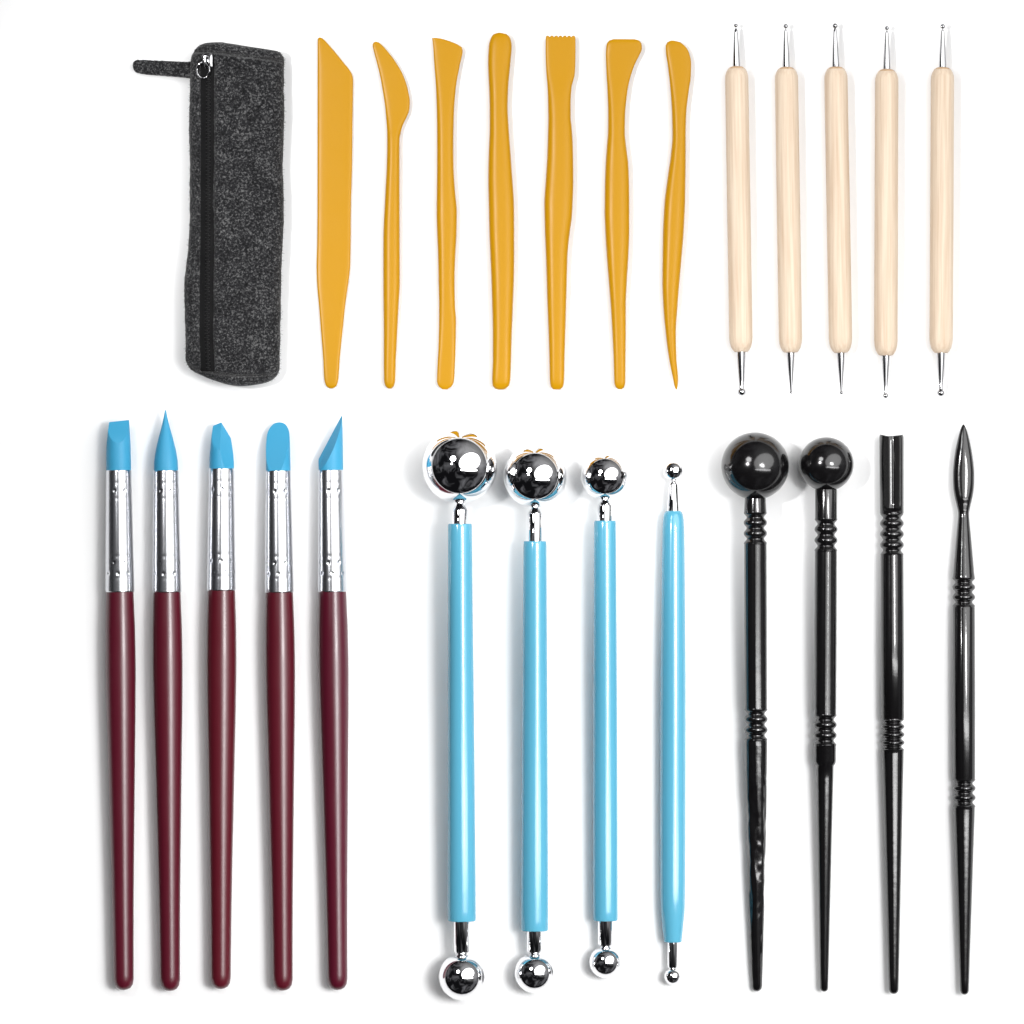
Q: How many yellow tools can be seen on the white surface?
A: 7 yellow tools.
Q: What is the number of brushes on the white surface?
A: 5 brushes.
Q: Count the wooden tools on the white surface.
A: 5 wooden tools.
